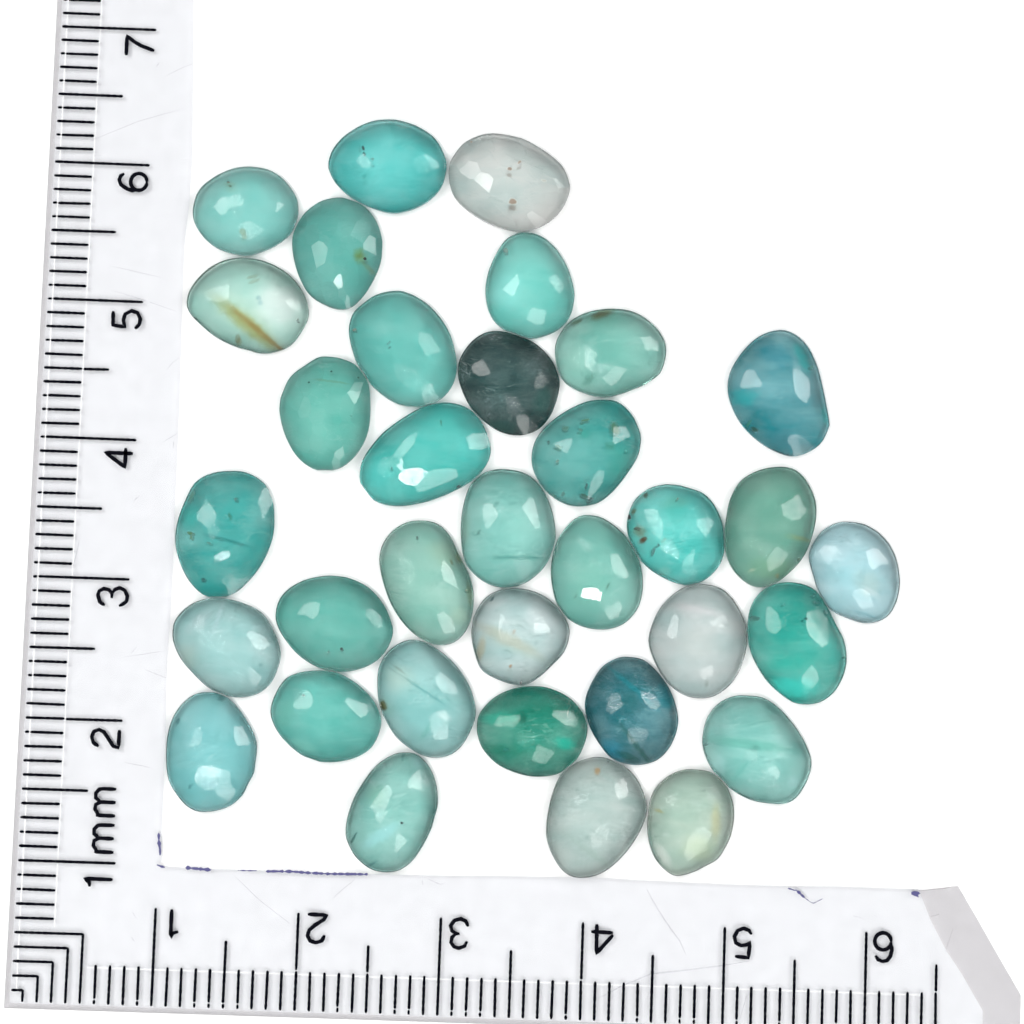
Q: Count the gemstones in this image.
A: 34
